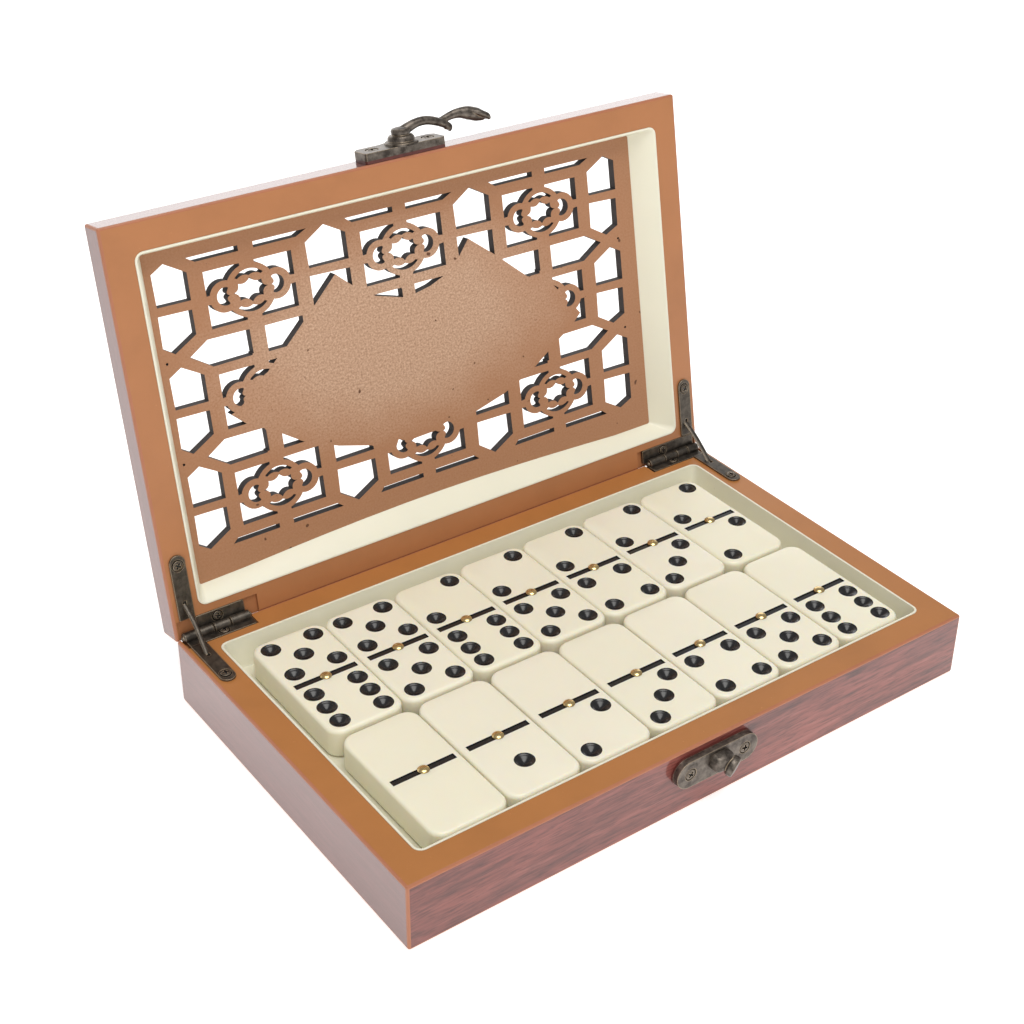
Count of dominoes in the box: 14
